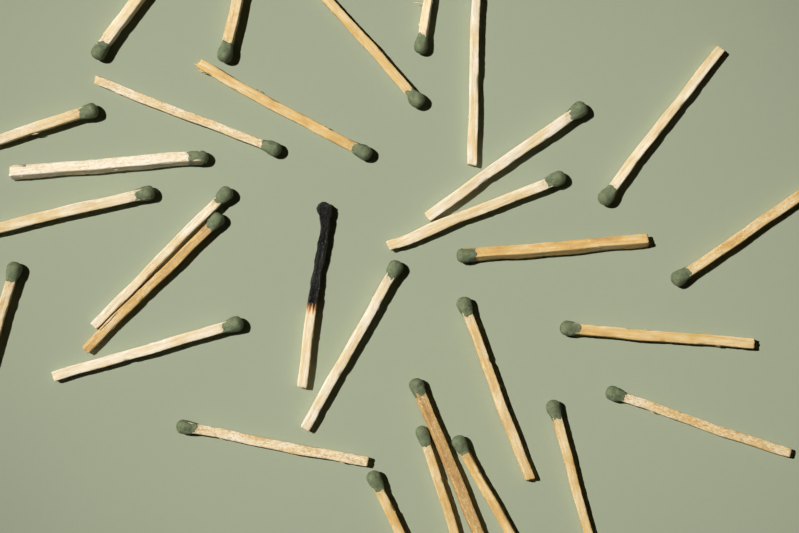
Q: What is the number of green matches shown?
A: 29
